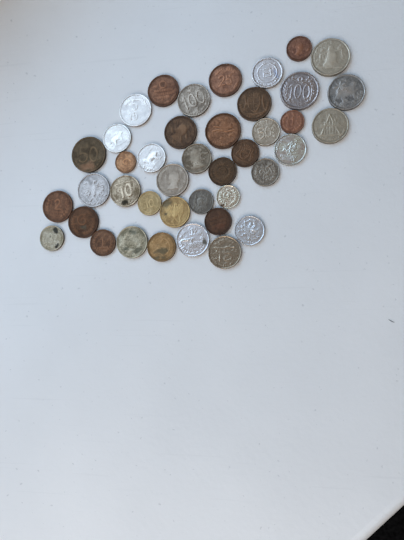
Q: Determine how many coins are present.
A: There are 41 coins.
